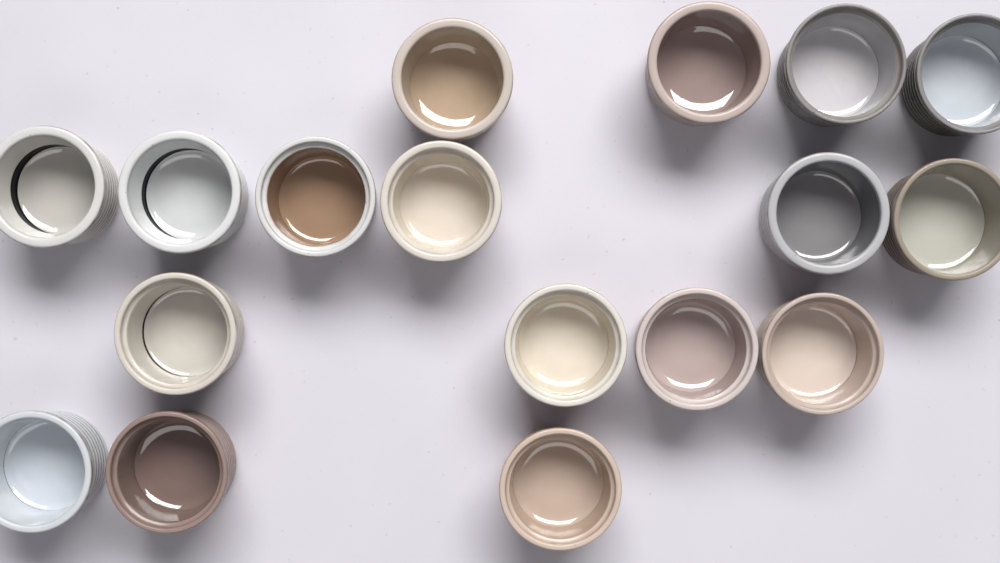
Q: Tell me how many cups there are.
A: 17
